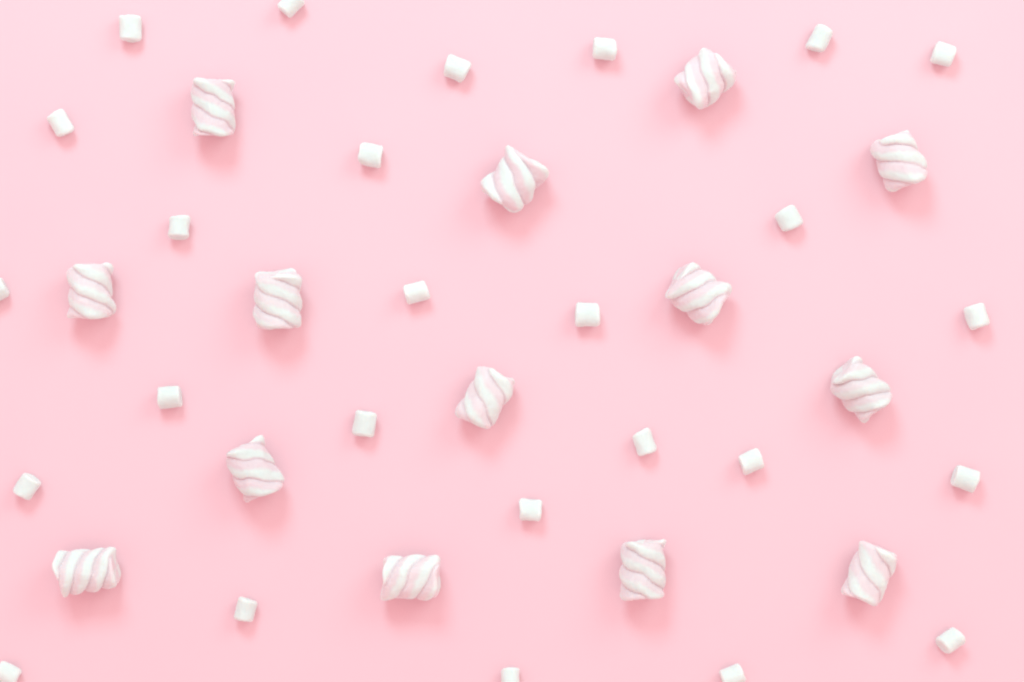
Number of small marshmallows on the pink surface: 26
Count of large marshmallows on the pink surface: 14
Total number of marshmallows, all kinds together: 40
